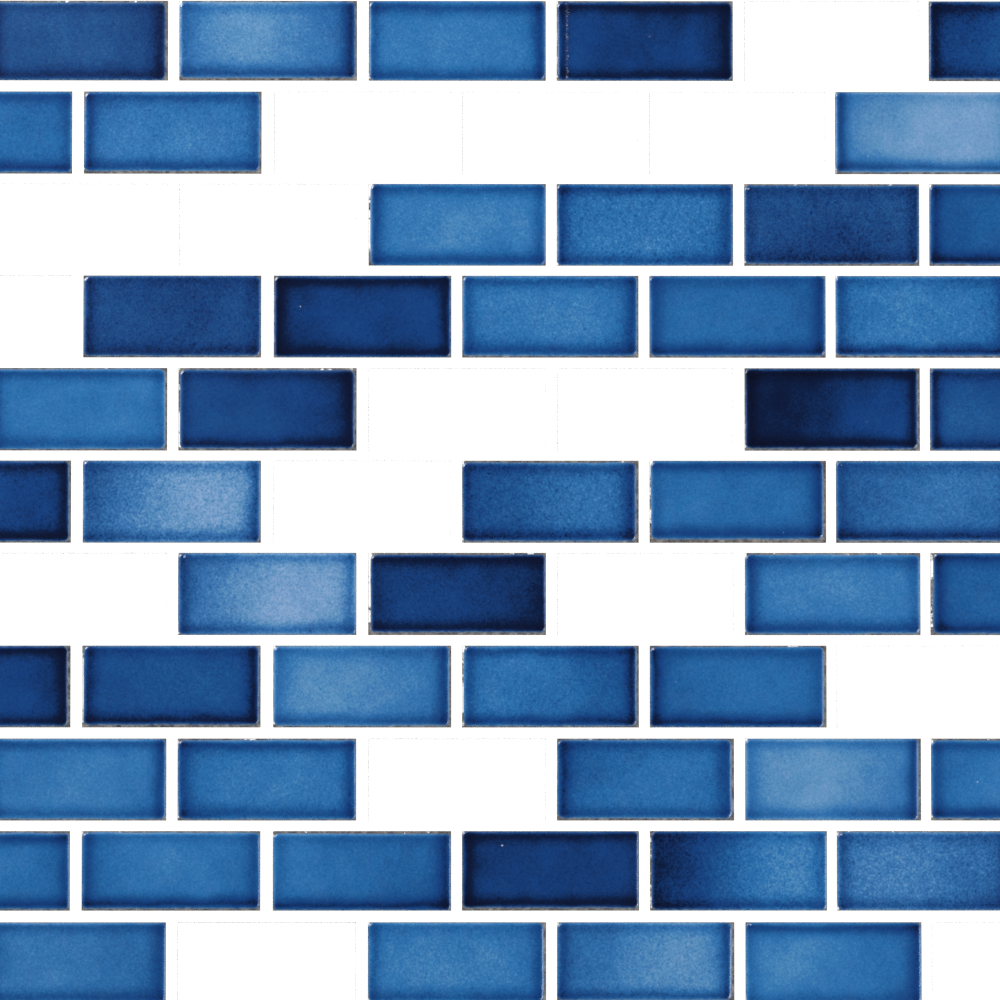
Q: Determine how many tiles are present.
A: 50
